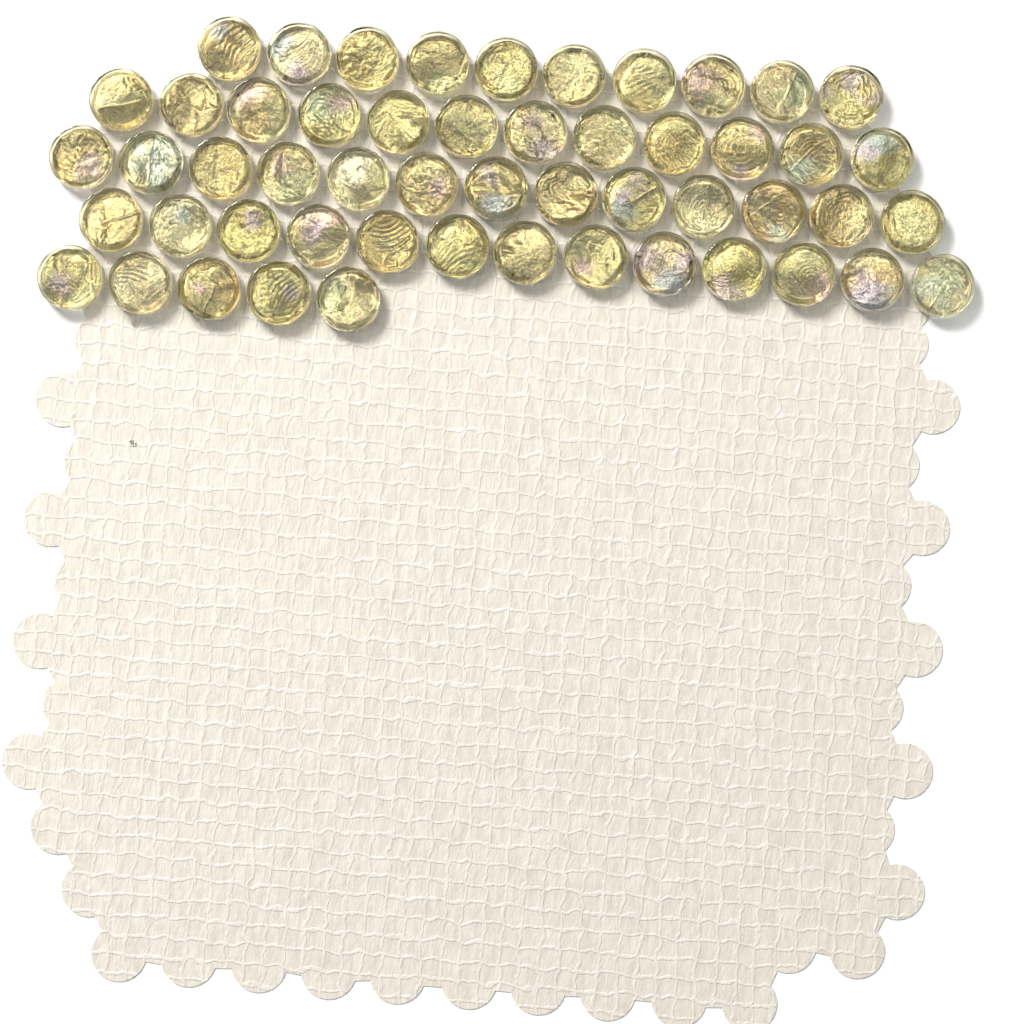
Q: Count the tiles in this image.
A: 53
